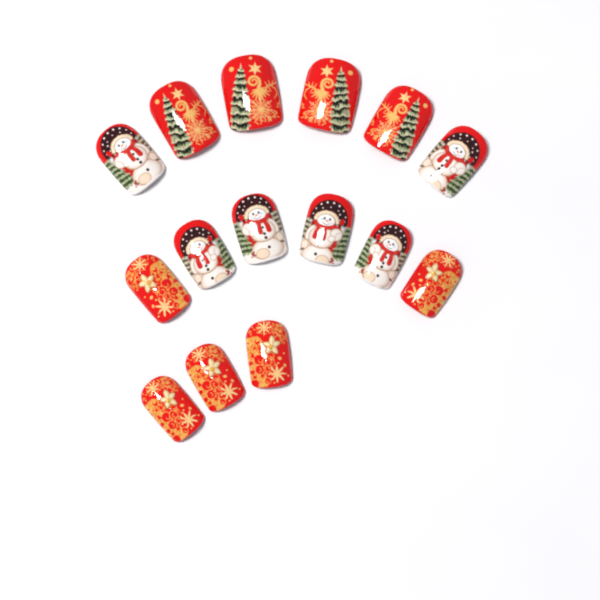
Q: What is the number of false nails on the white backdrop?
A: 15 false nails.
